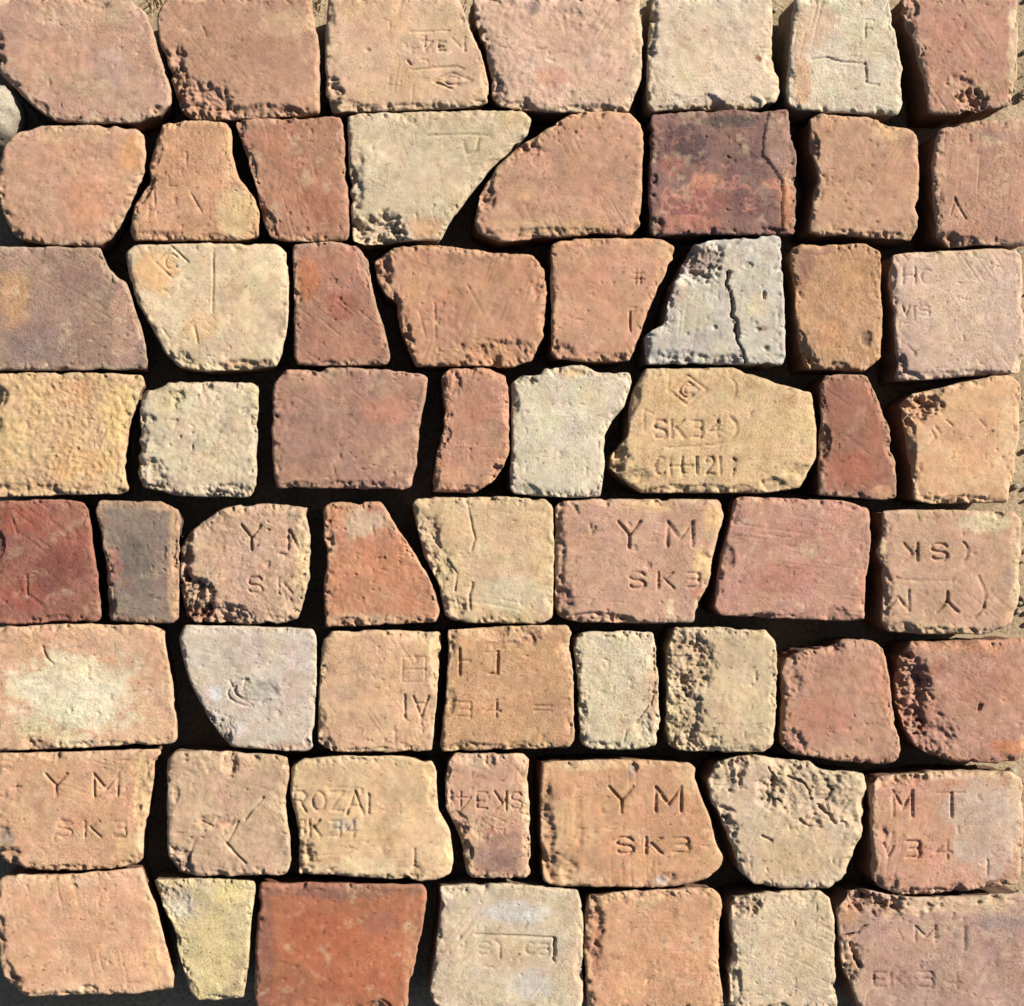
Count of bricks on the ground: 61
